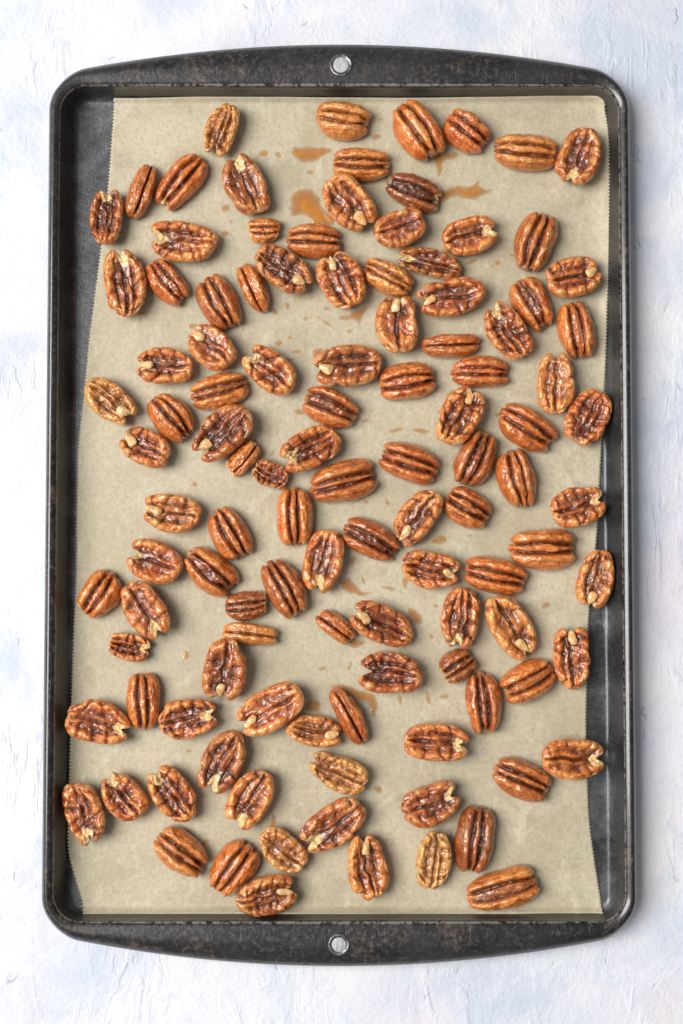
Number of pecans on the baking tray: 112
